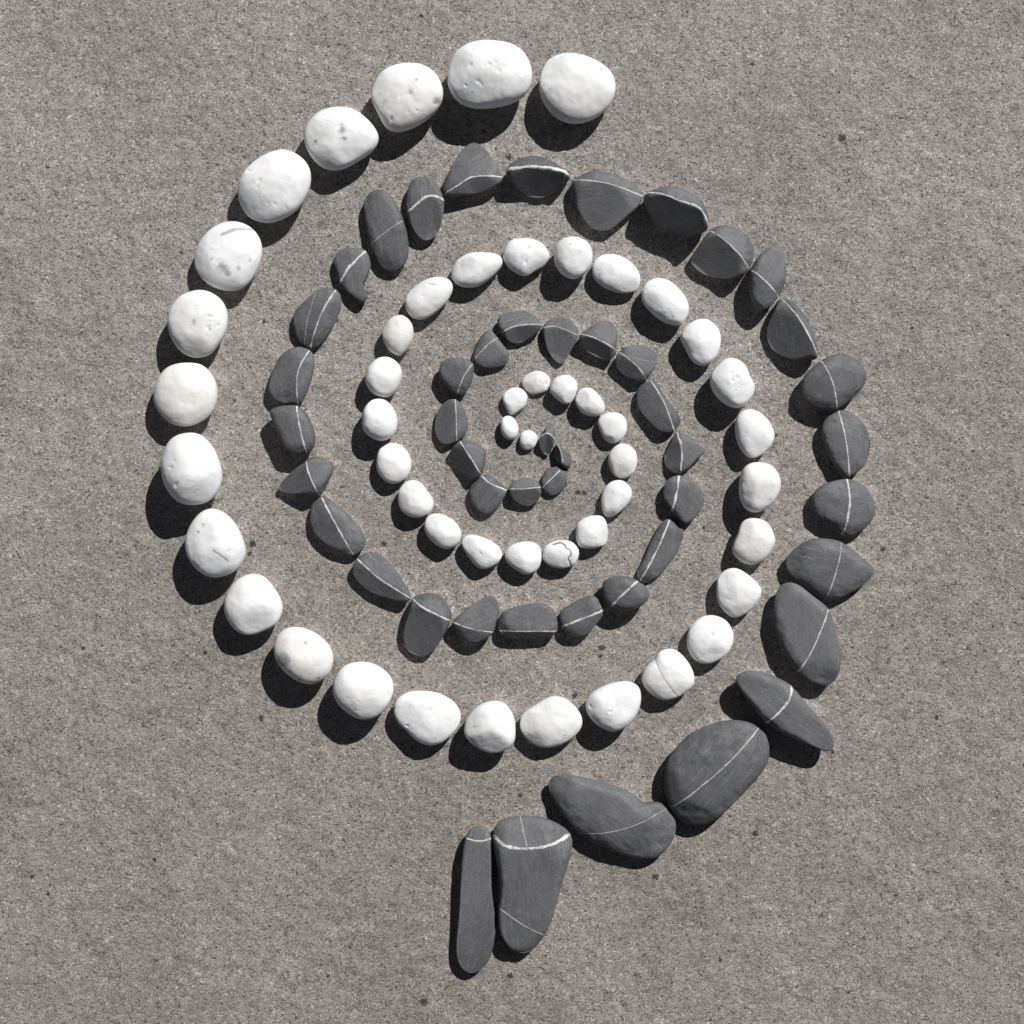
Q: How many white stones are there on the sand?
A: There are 50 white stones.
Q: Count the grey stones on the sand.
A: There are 48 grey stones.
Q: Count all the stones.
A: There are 98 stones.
